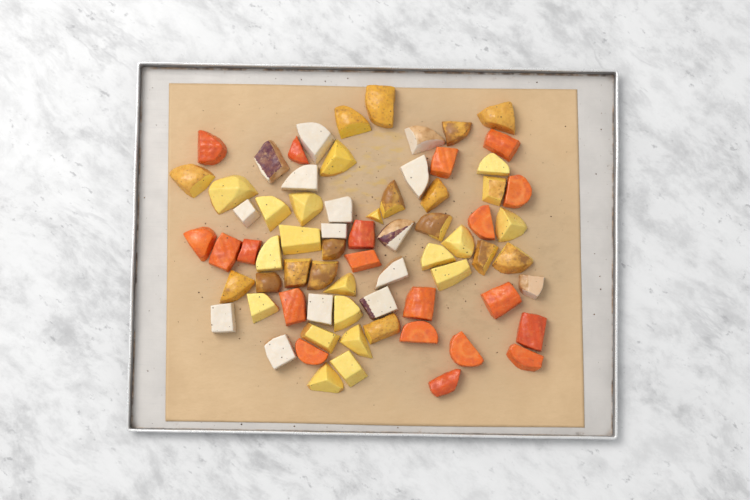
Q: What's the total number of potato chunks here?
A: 36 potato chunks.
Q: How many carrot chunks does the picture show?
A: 20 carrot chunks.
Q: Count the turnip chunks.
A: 15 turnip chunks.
